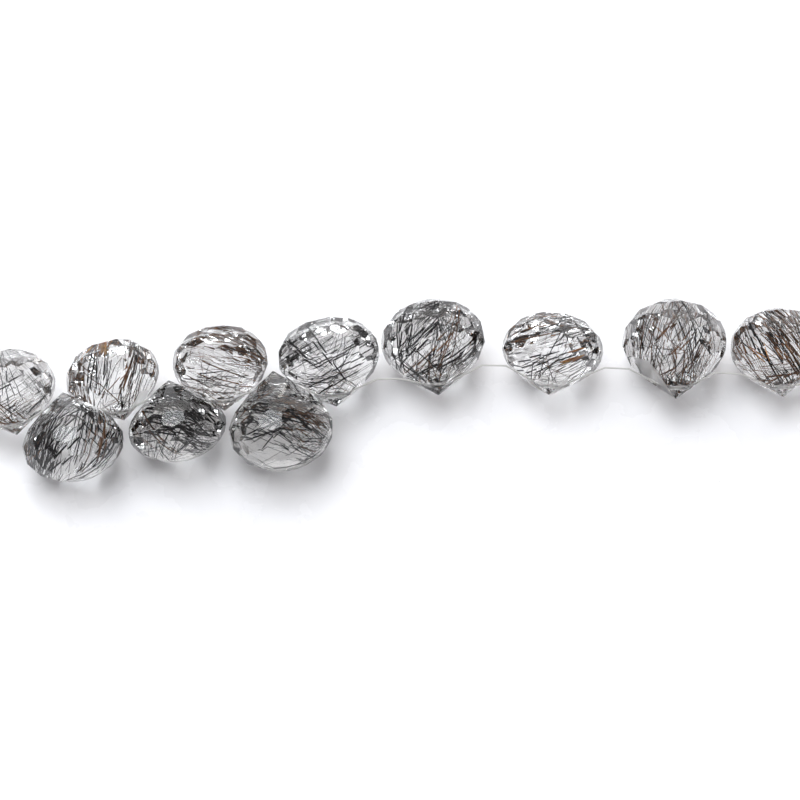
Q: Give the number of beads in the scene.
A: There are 11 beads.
